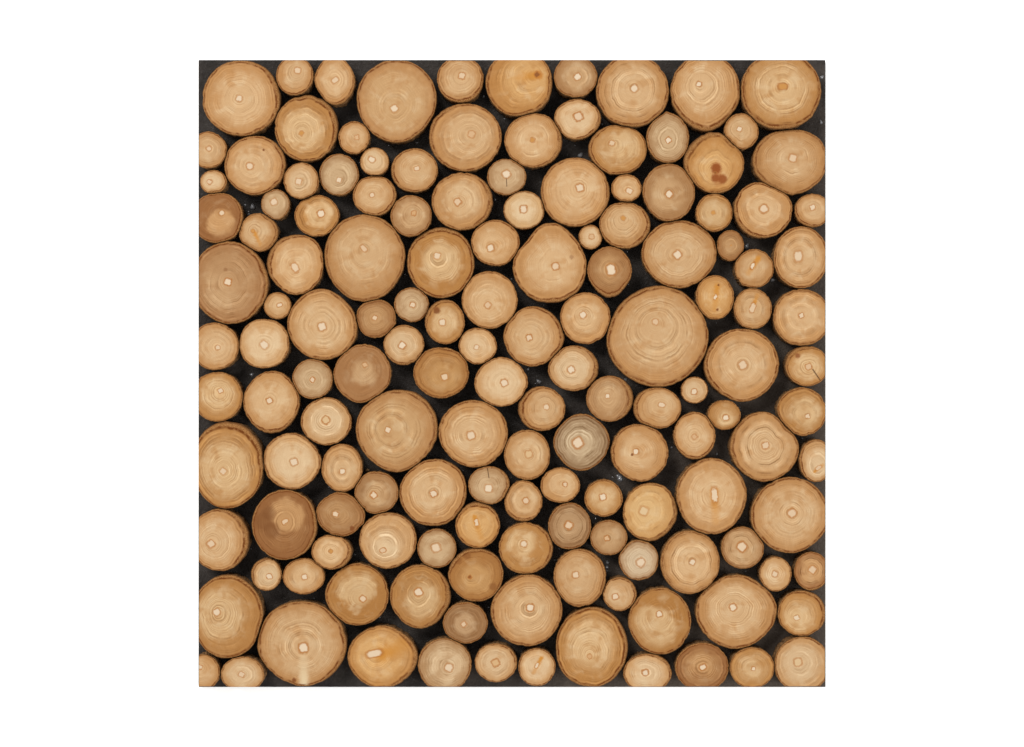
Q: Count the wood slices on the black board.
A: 147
